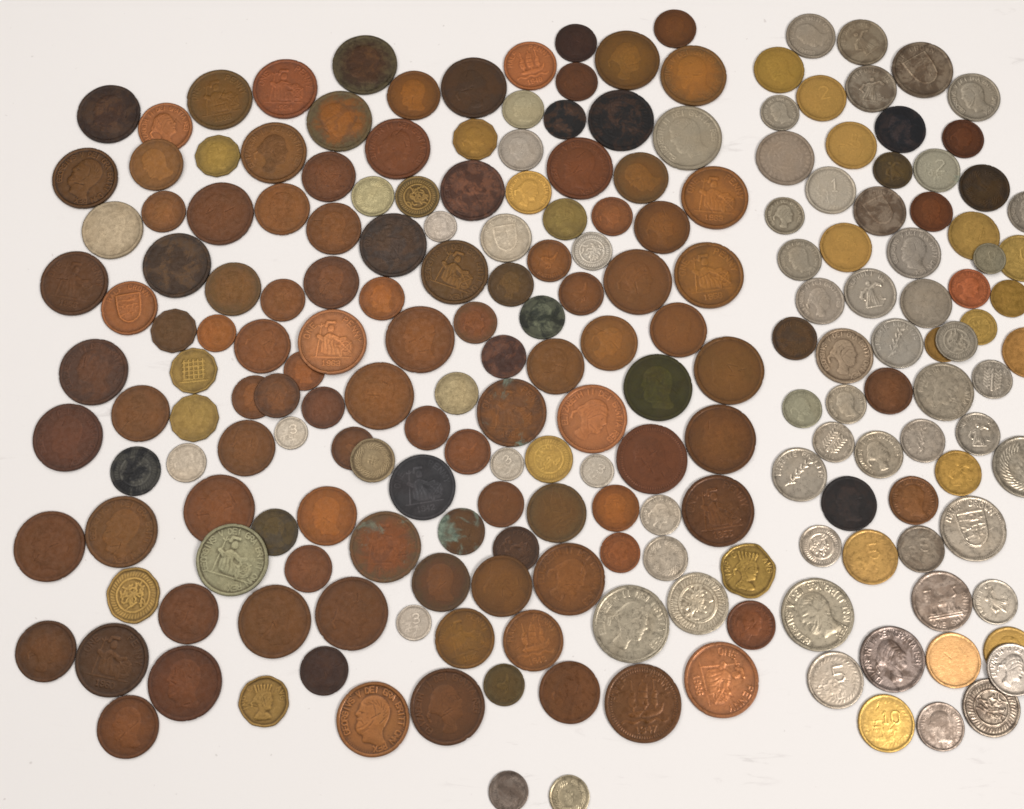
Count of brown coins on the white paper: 112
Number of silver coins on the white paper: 64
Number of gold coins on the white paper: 26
